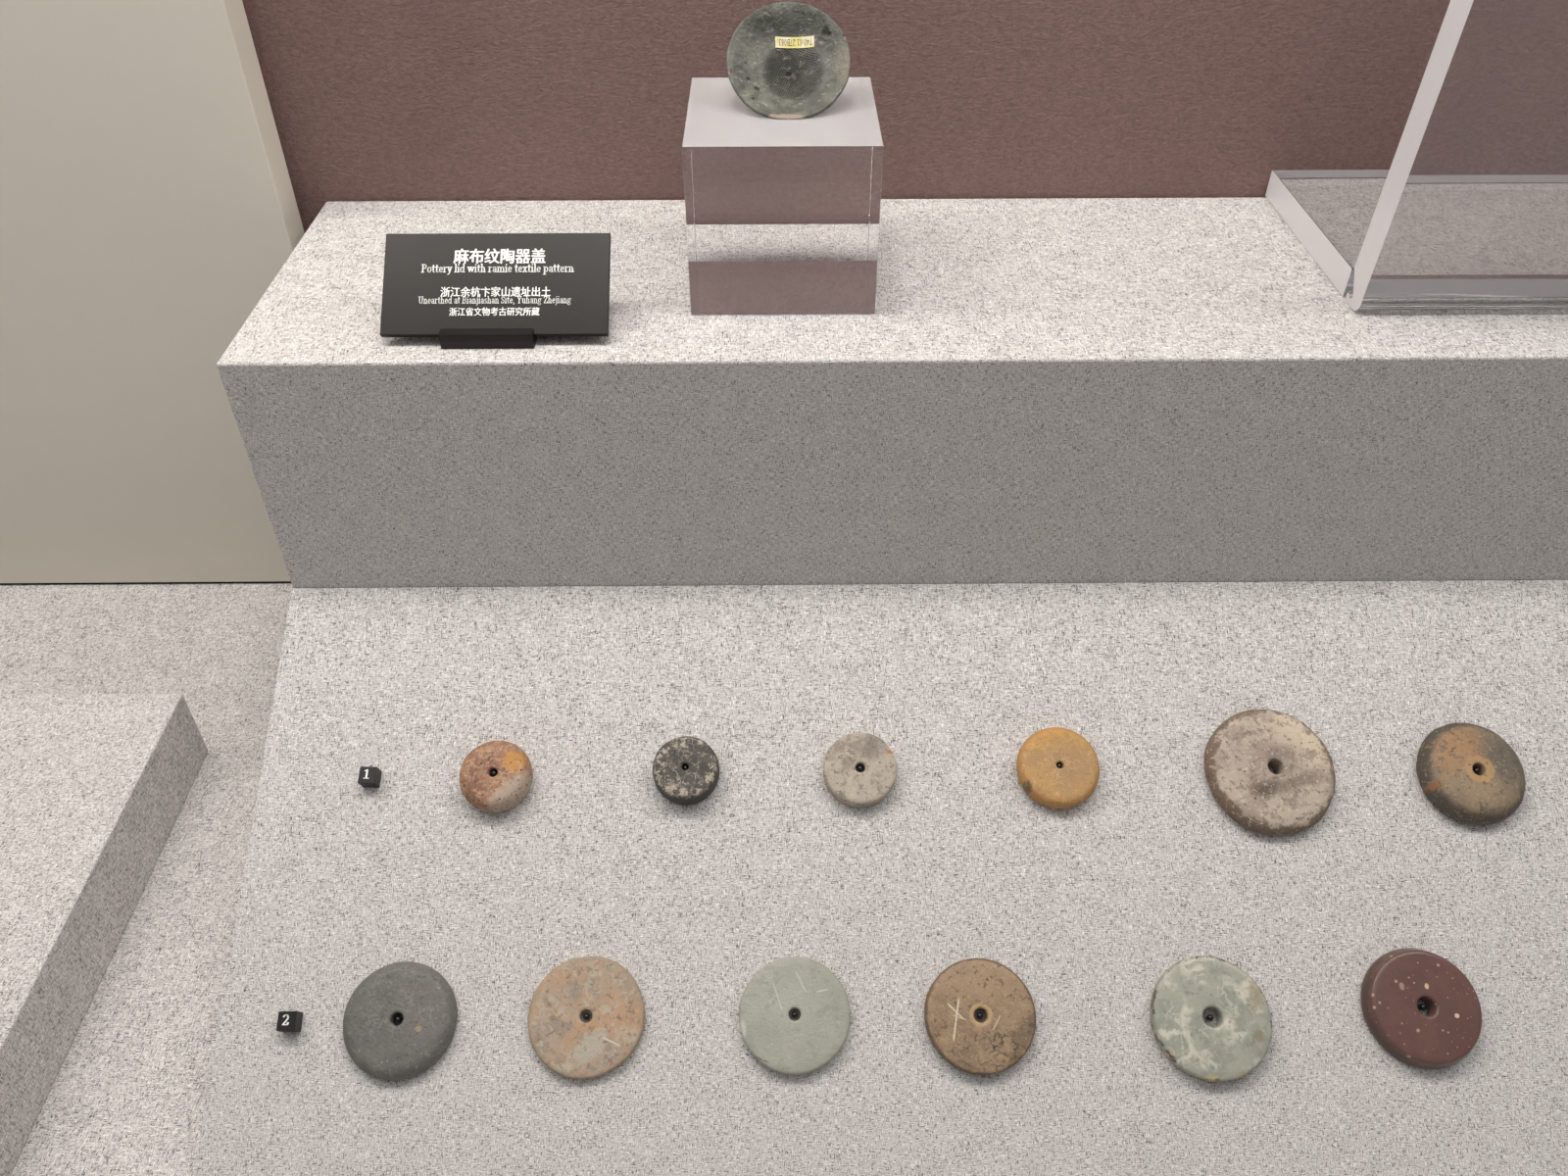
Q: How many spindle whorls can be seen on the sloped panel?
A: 12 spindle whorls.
